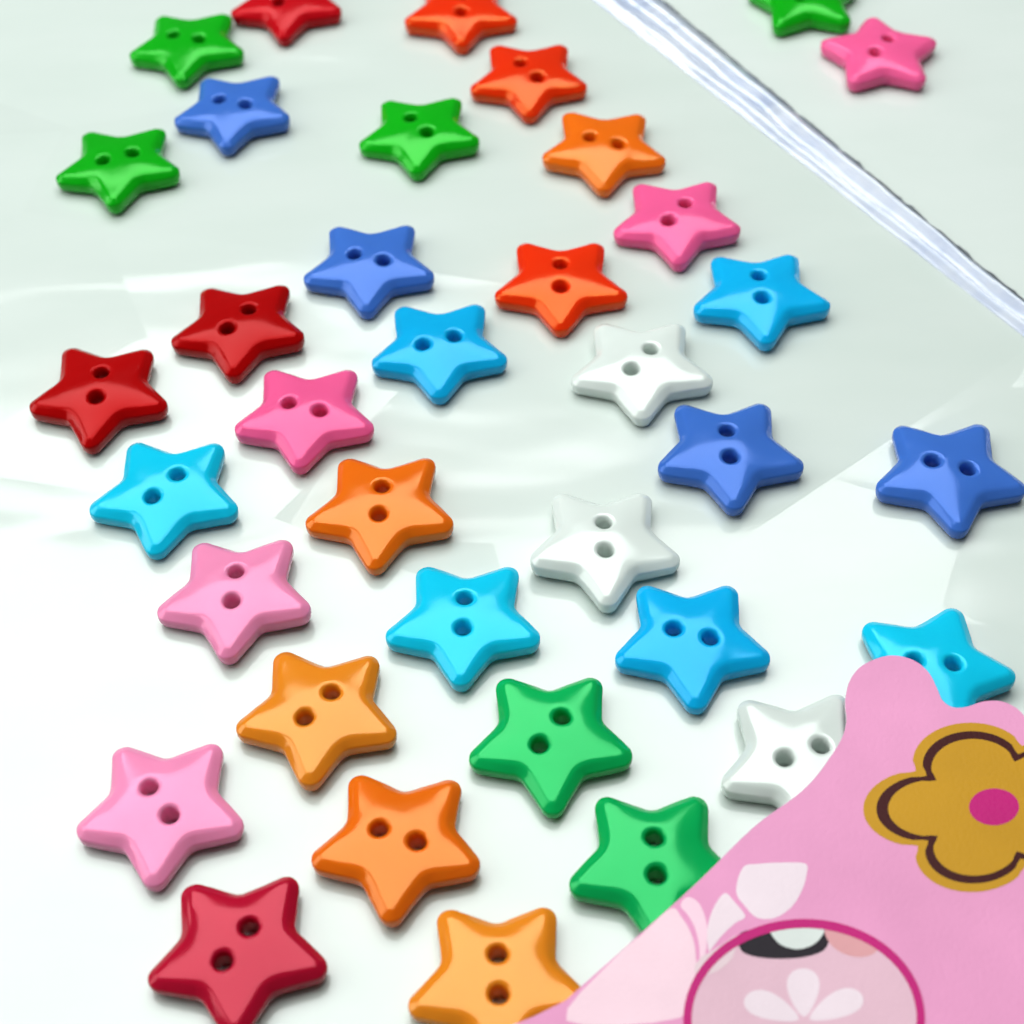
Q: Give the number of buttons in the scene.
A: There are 36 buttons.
